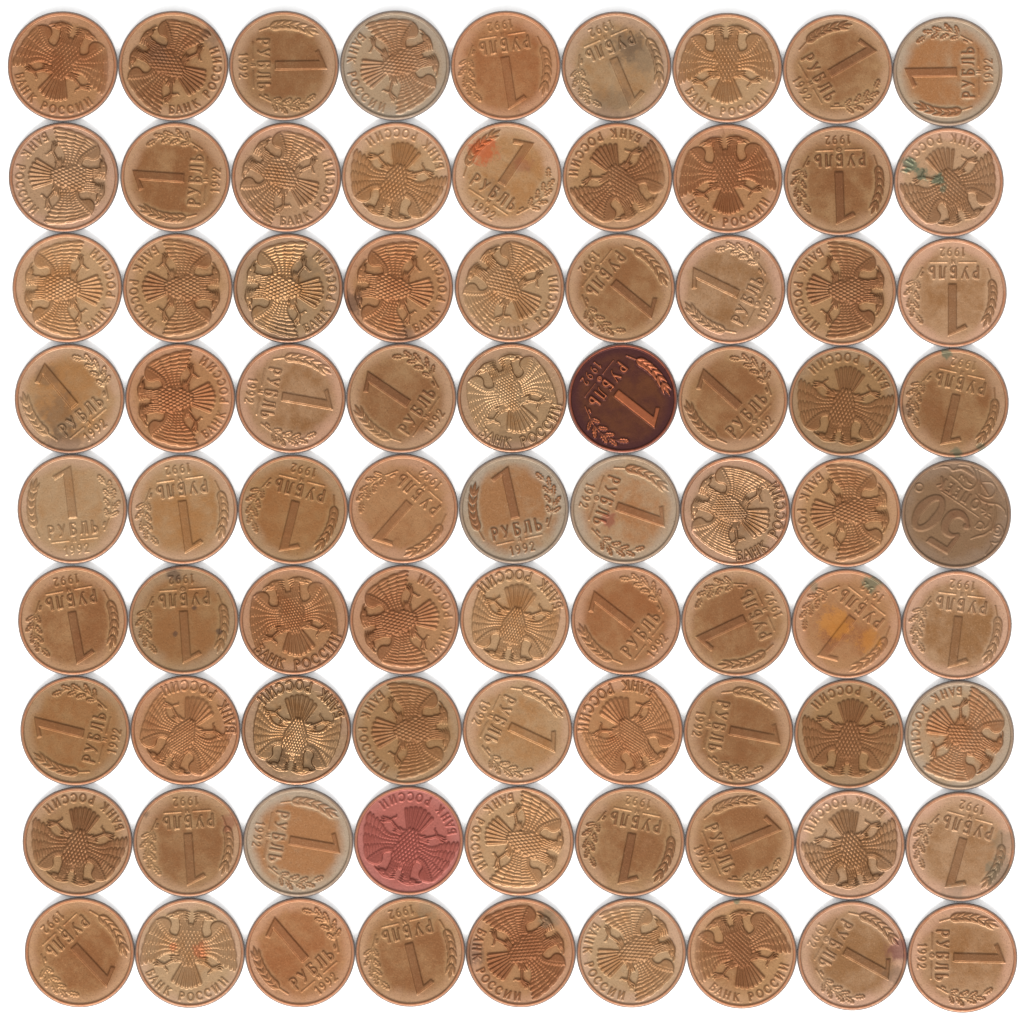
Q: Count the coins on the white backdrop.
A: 81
